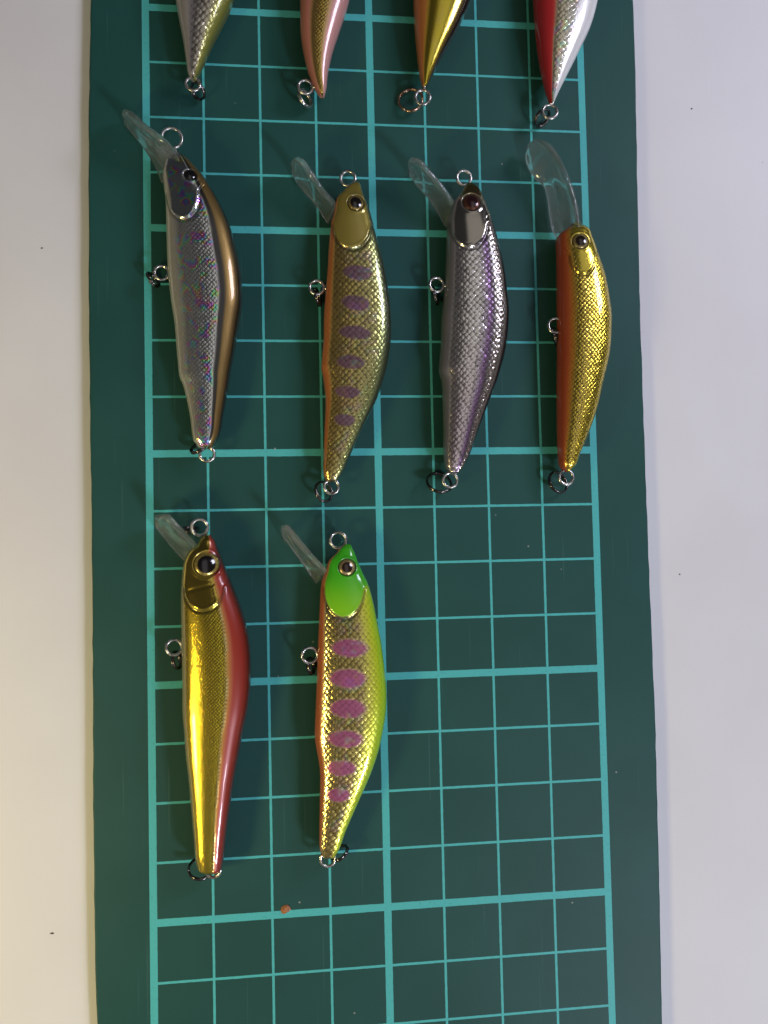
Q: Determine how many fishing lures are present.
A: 10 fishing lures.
